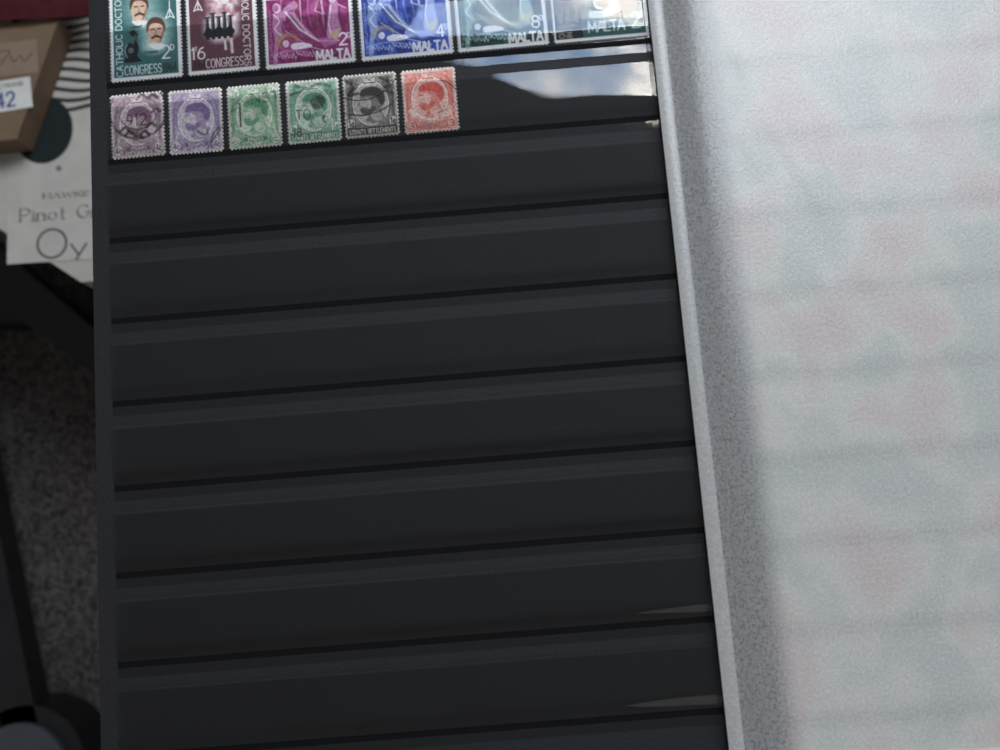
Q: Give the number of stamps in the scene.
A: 12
